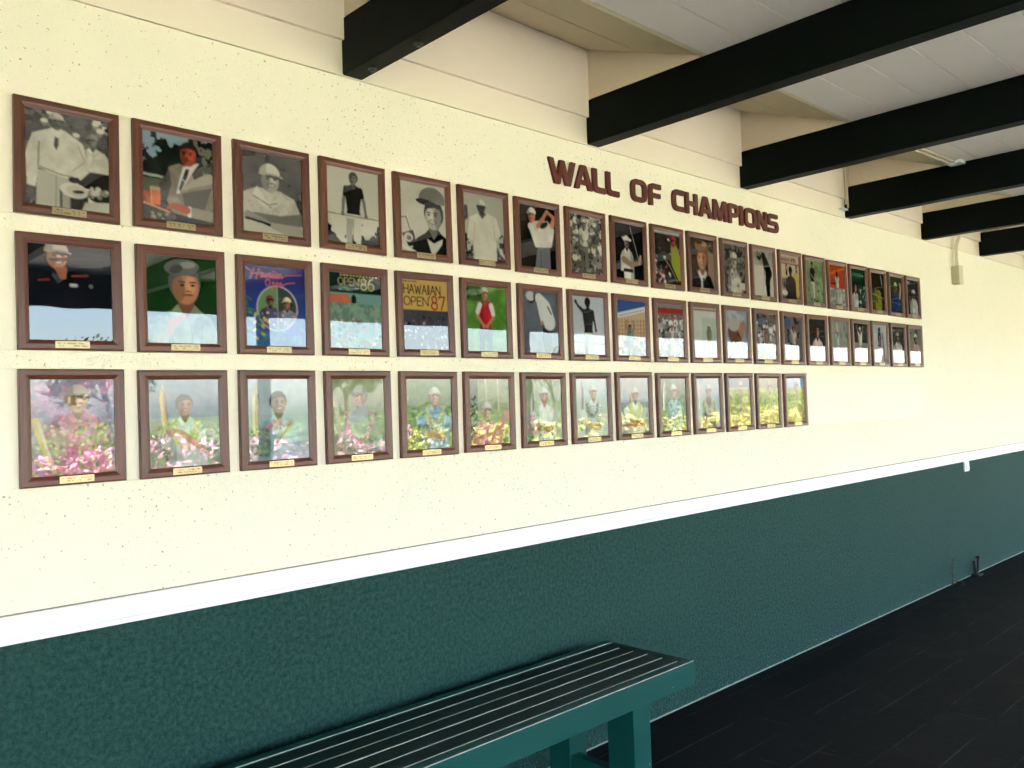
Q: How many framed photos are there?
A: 54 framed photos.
